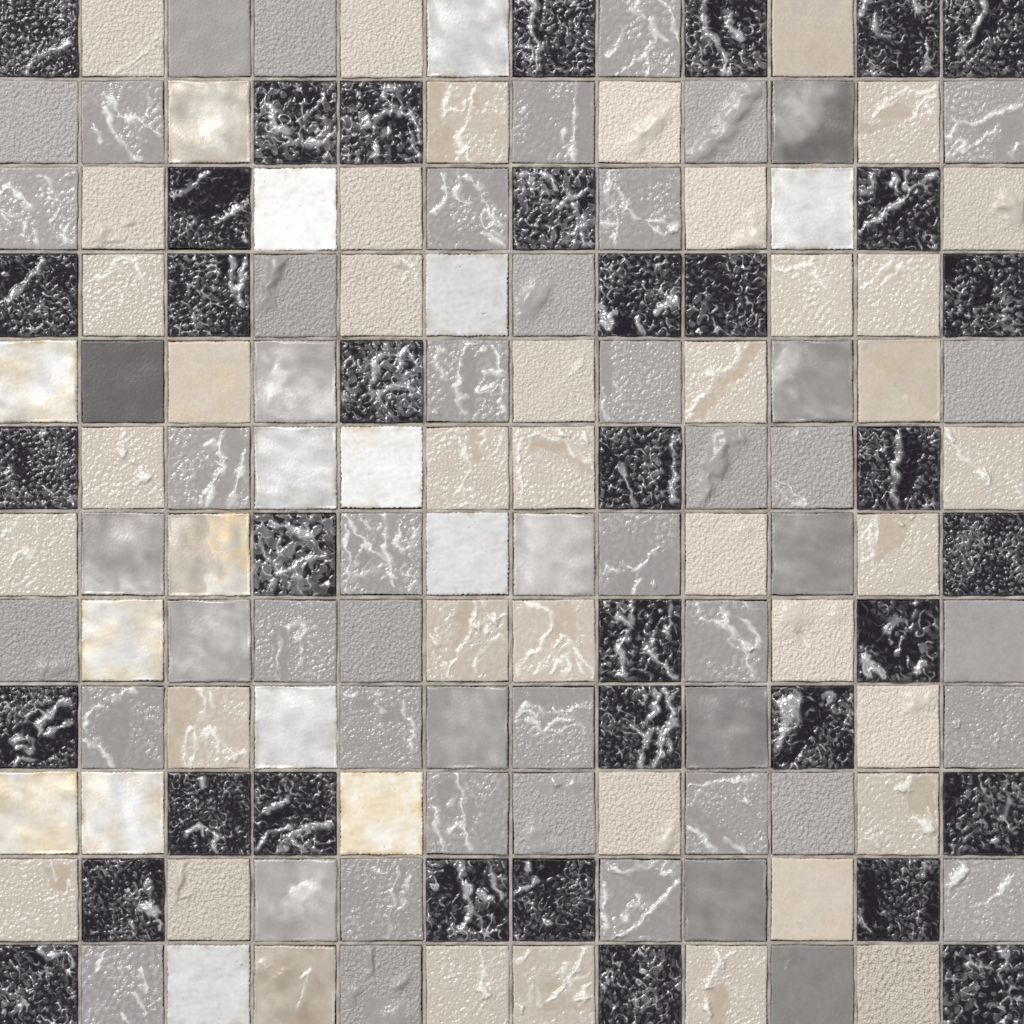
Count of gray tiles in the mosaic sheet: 52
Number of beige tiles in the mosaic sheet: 42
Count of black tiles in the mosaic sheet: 36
